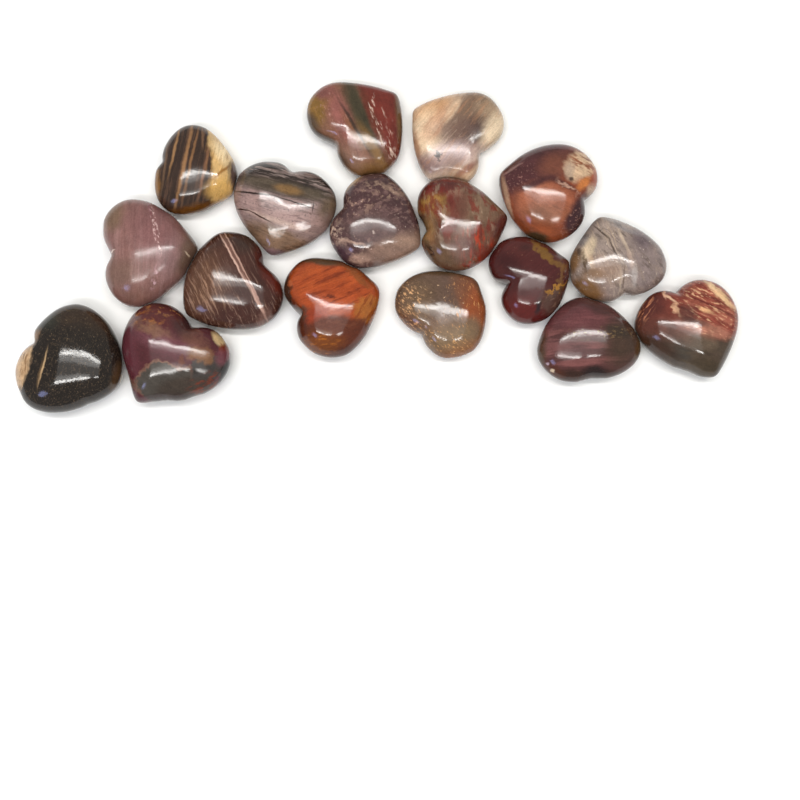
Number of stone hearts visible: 17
